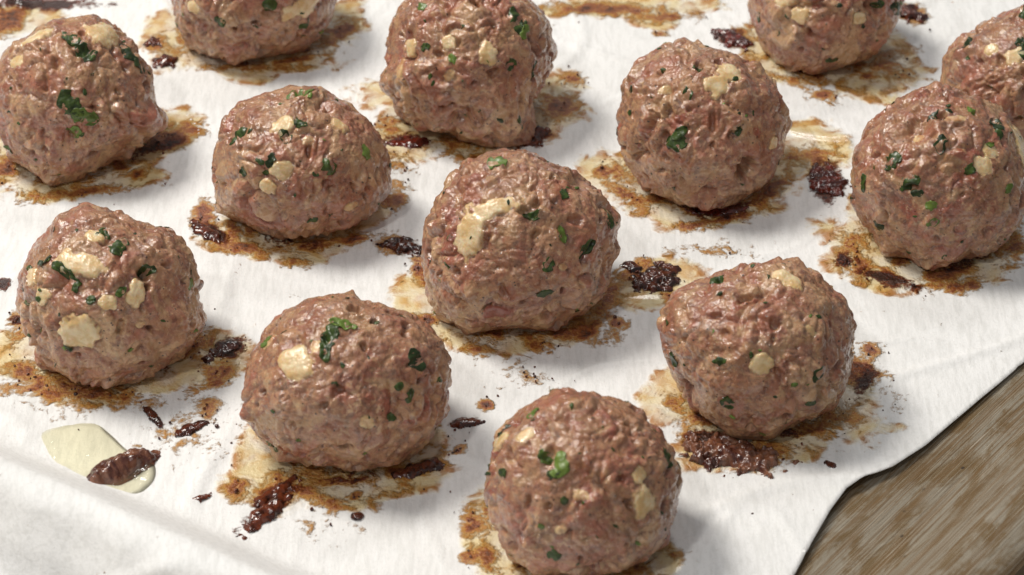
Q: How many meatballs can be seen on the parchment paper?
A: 13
